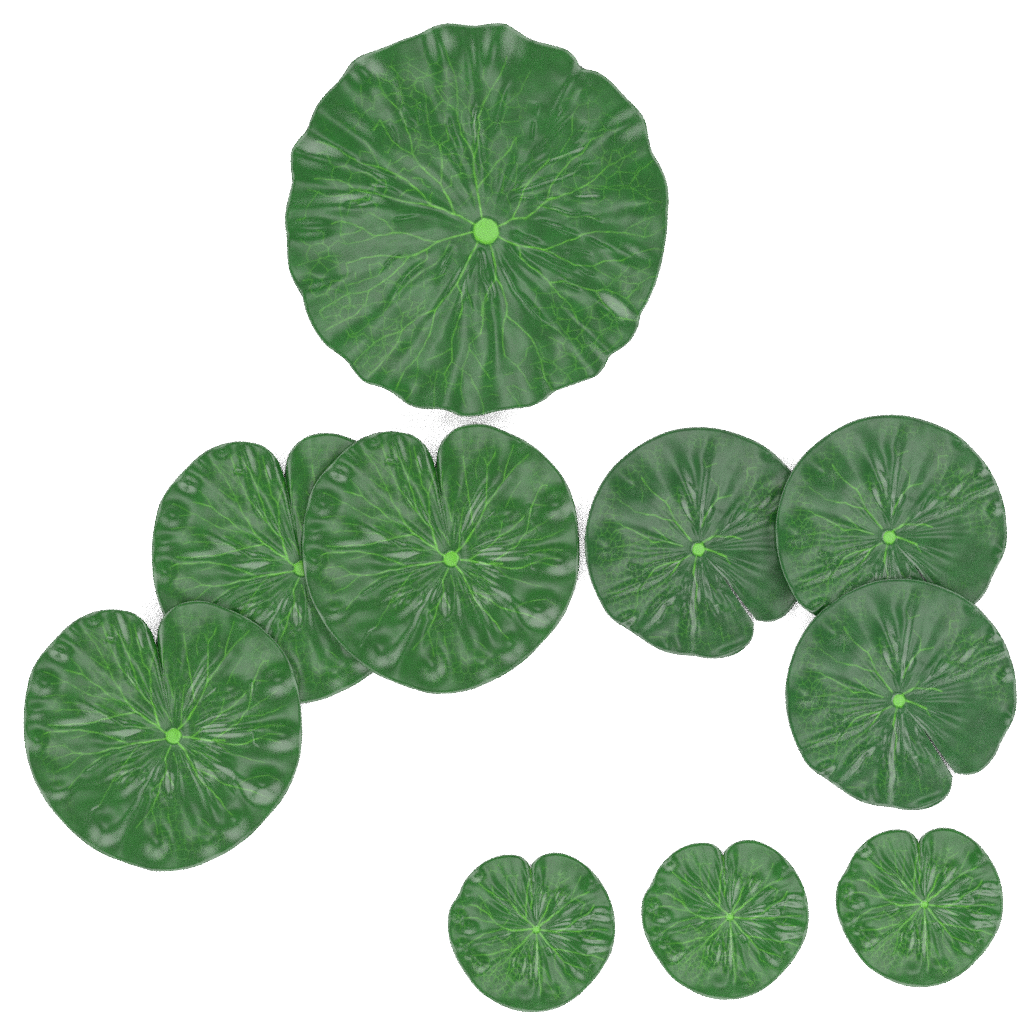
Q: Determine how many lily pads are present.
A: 10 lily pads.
